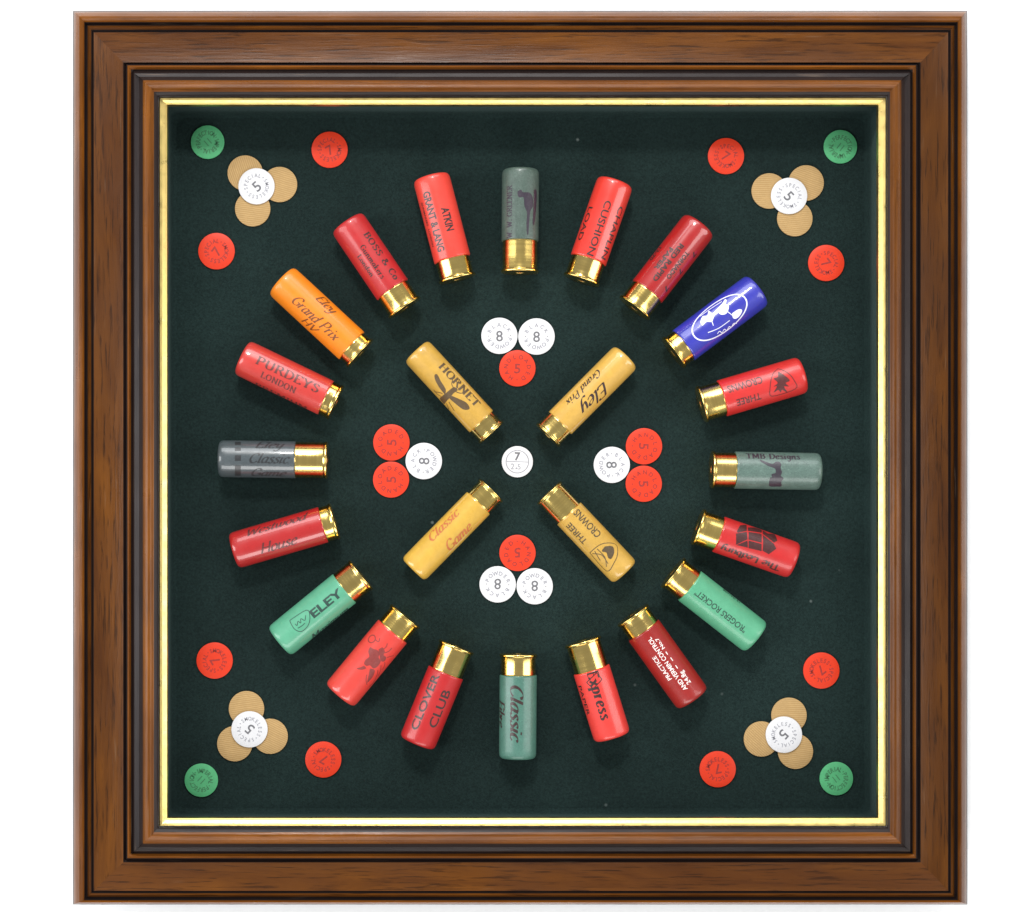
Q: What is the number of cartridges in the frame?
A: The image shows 24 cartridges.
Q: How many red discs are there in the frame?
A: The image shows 14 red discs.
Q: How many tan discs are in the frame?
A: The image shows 12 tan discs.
